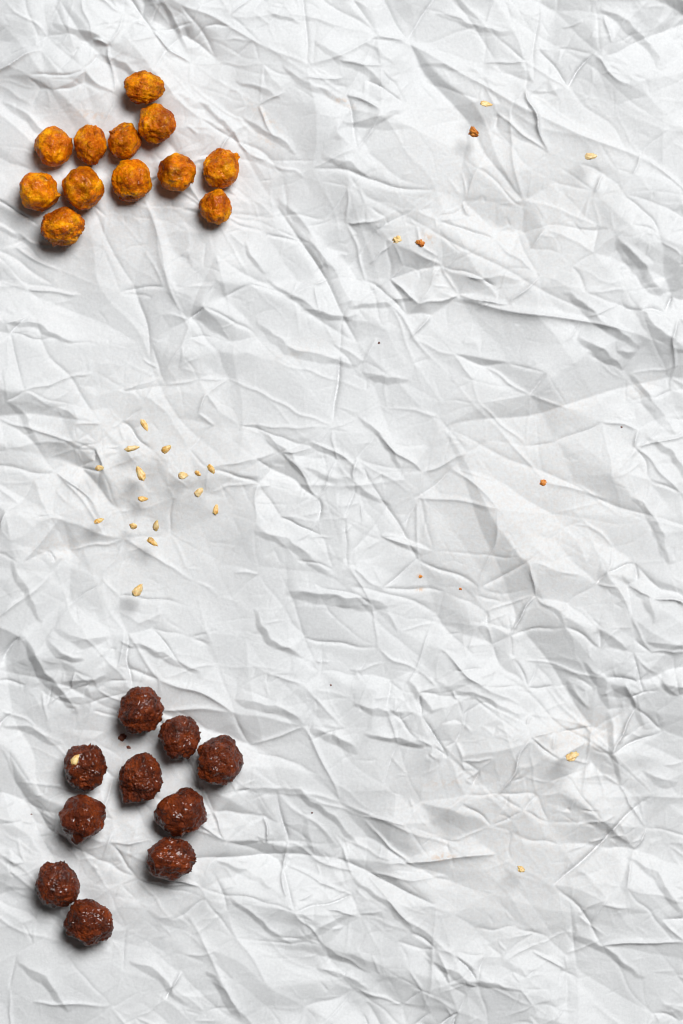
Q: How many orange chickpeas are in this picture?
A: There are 12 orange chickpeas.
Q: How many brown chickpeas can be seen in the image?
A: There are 10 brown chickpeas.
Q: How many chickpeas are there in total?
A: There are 22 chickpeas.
